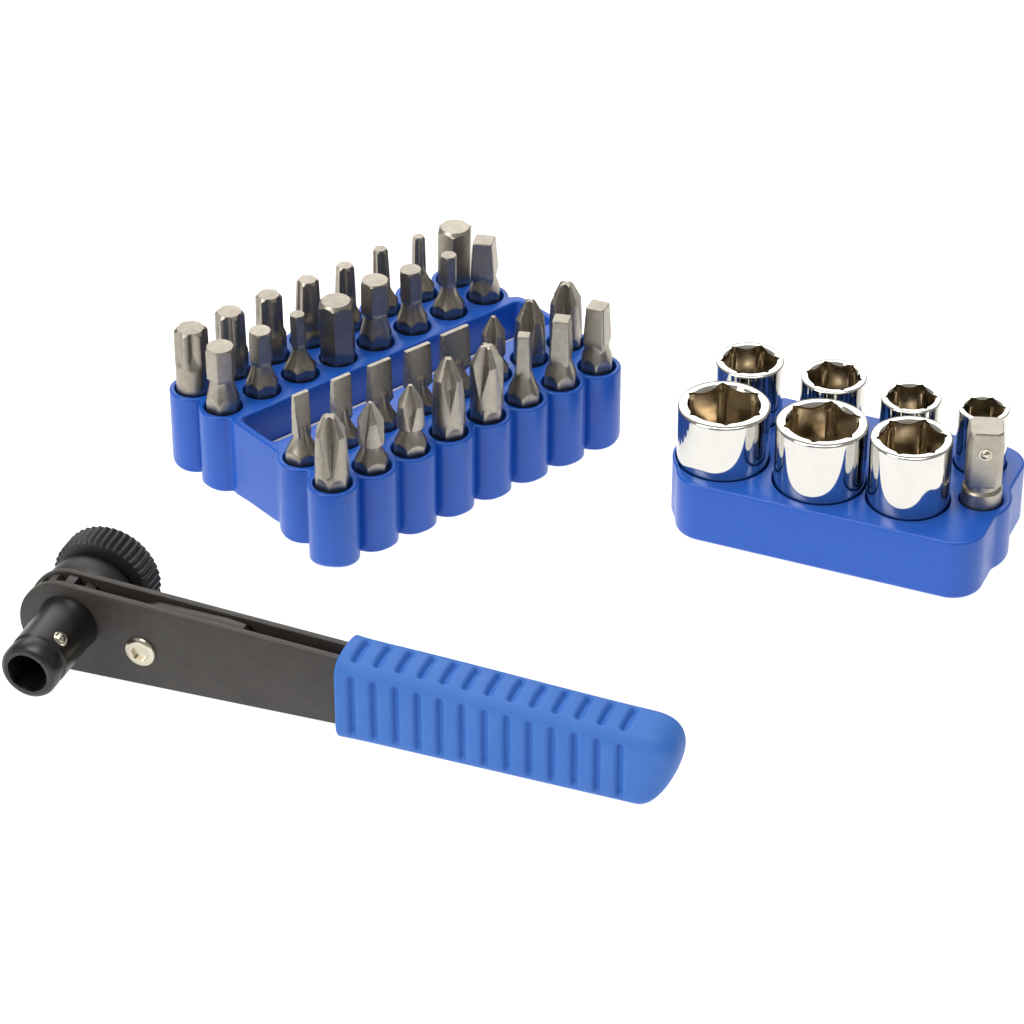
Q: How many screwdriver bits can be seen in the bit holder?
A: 32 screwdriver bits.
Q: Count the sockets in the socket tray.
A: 7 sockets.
